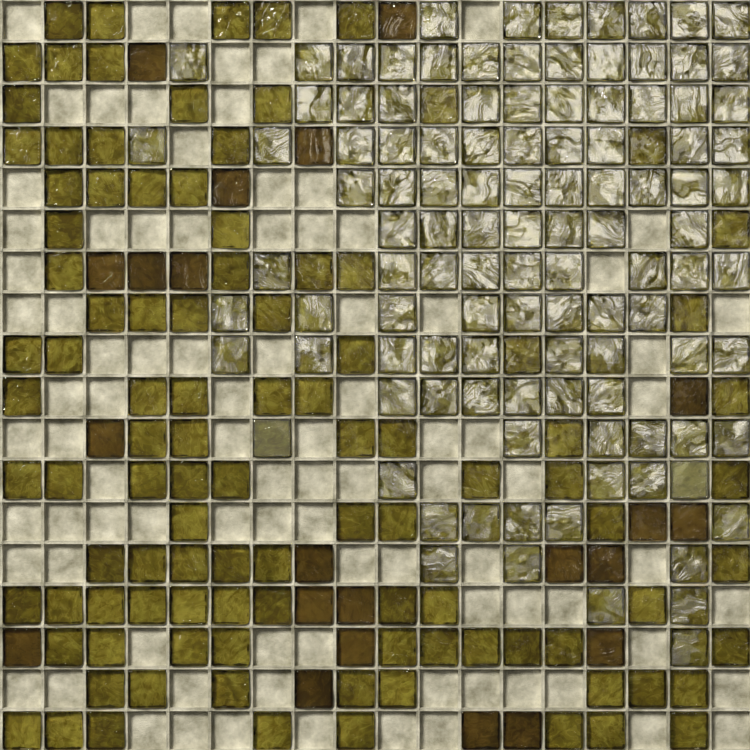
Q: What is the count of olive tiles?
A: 102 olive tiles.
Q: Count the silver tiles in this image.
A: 110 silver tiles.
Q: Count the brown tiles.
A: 22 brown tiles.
